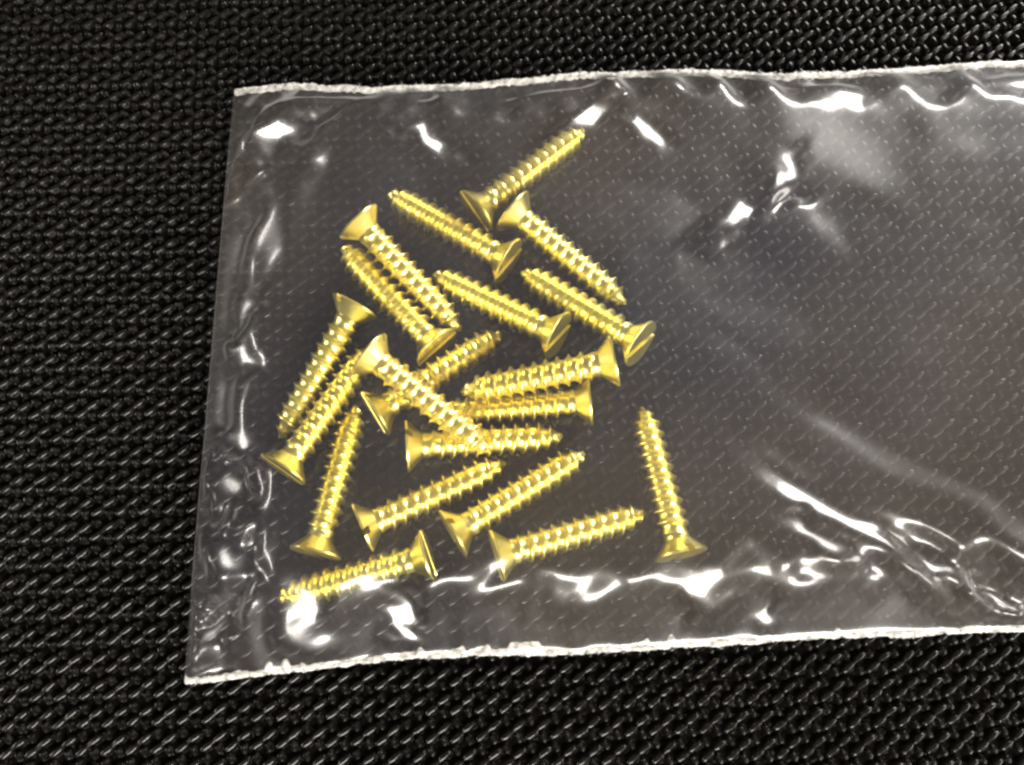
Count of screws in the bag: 20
